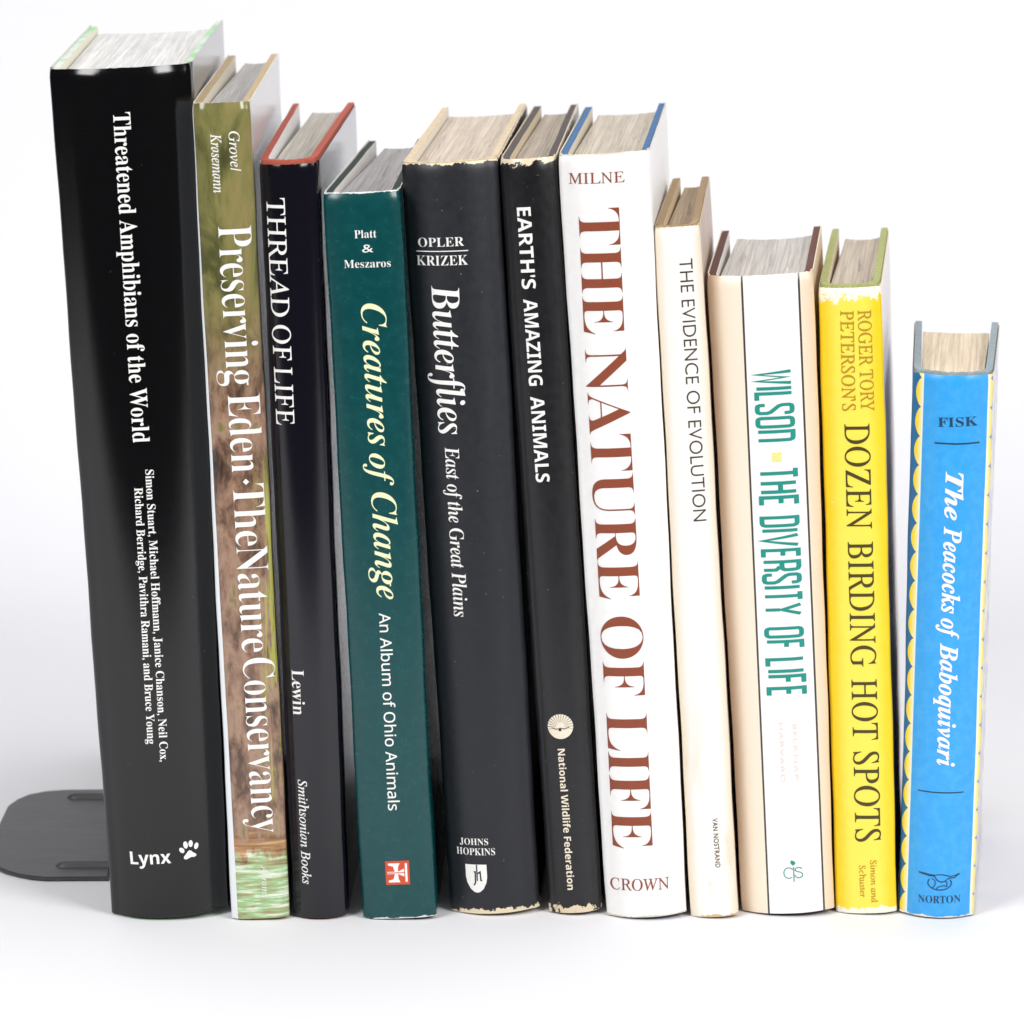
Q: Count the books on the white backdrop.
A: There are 11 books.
